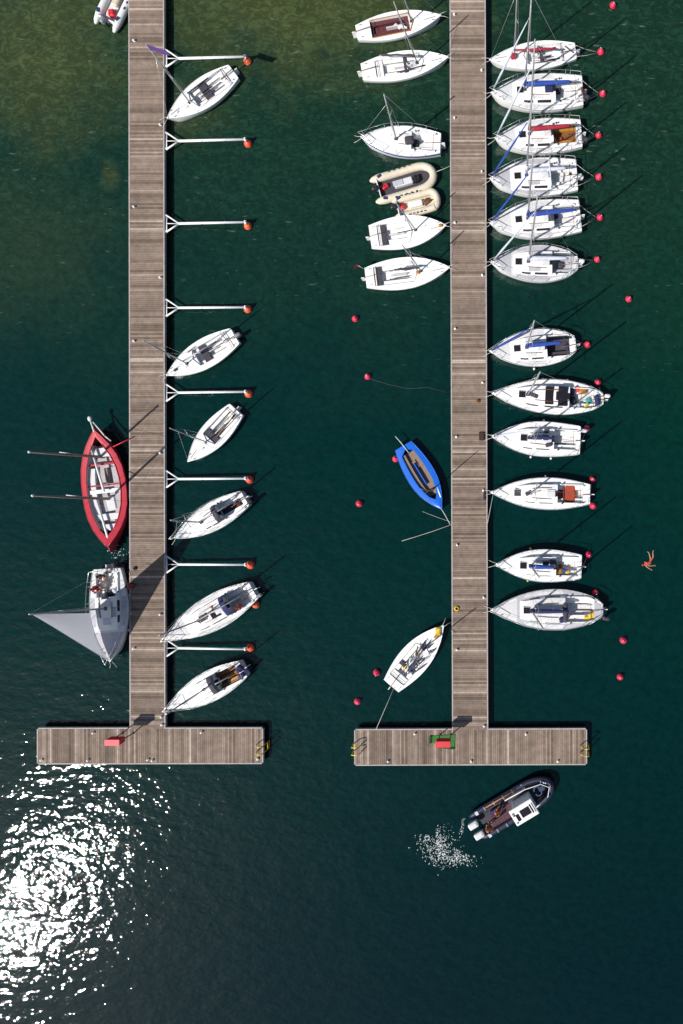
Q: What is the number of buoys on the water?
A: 32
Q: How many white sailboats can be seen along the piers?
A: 25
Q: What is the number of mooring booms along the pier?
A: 8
